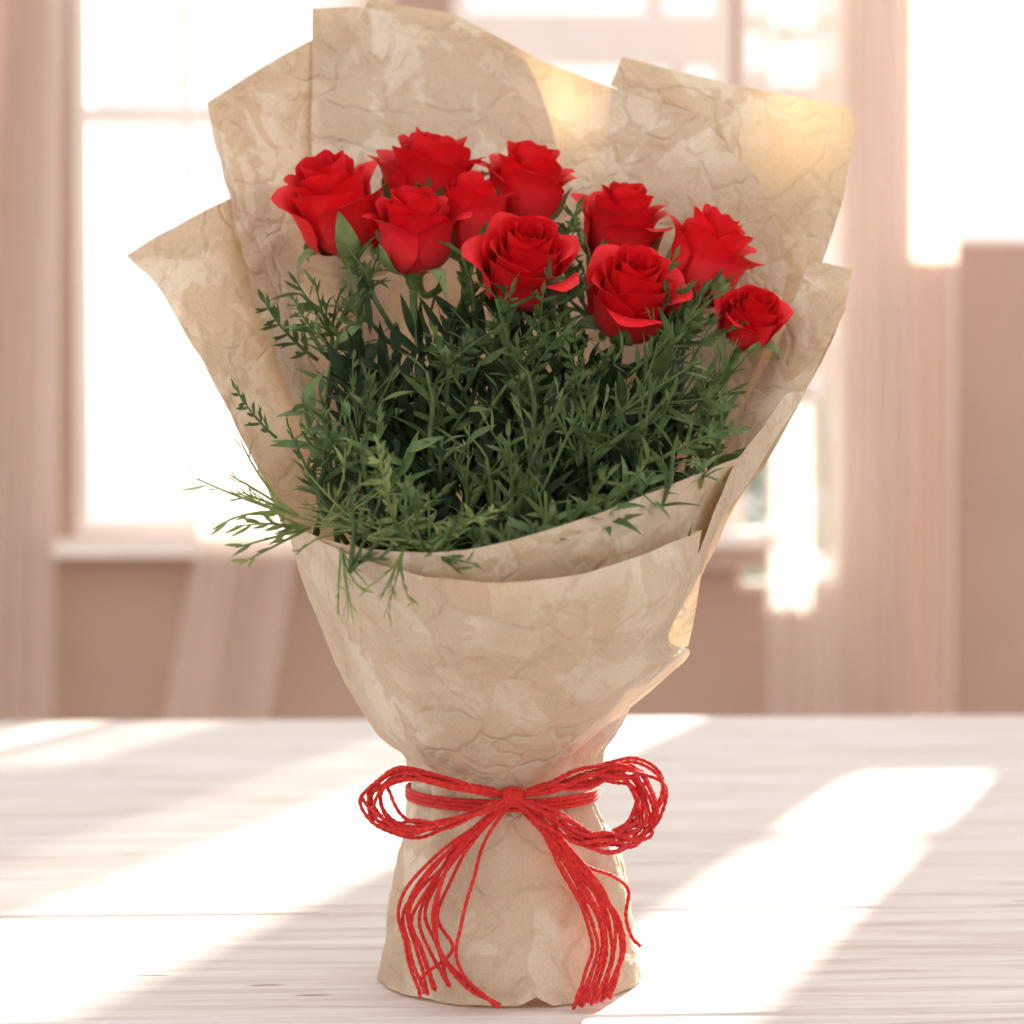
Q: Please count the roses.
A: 10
